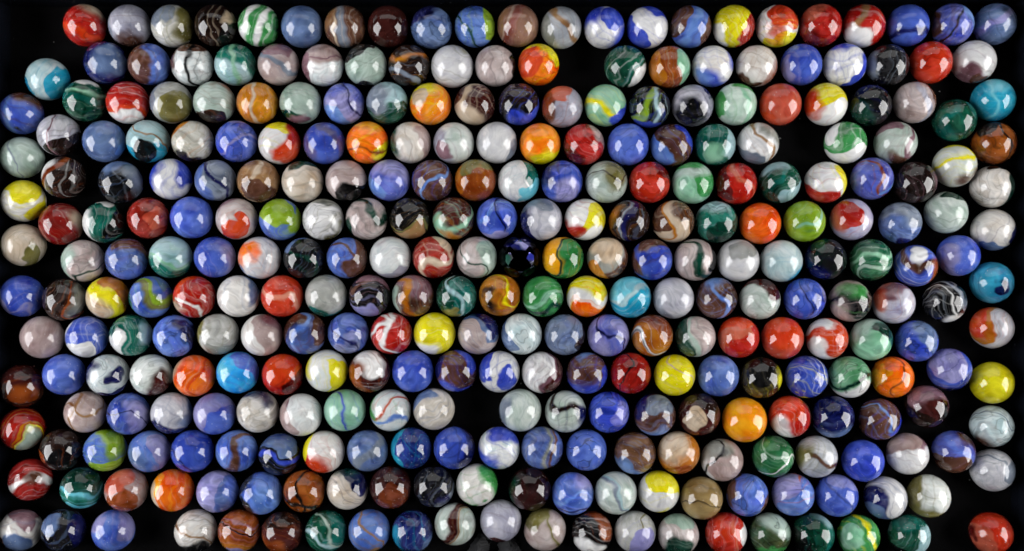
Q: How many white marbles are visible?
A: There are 101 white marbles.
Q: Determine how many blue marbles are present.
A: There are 69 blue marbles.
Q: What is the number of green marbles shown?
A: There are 30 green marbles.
